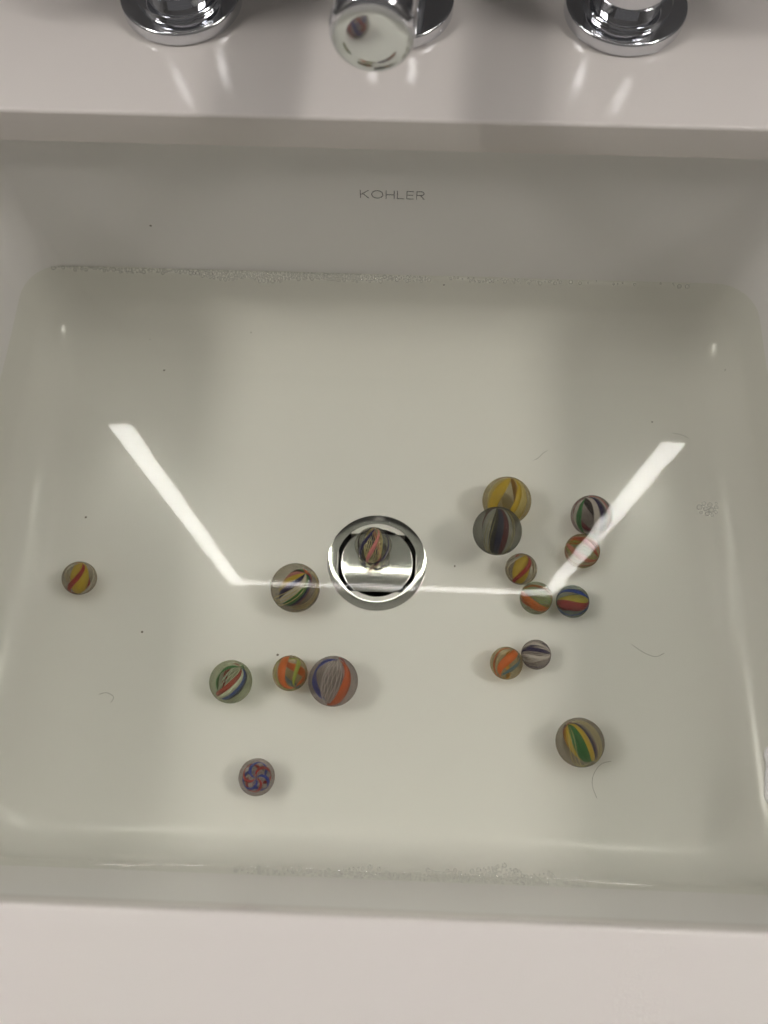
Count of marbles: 17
